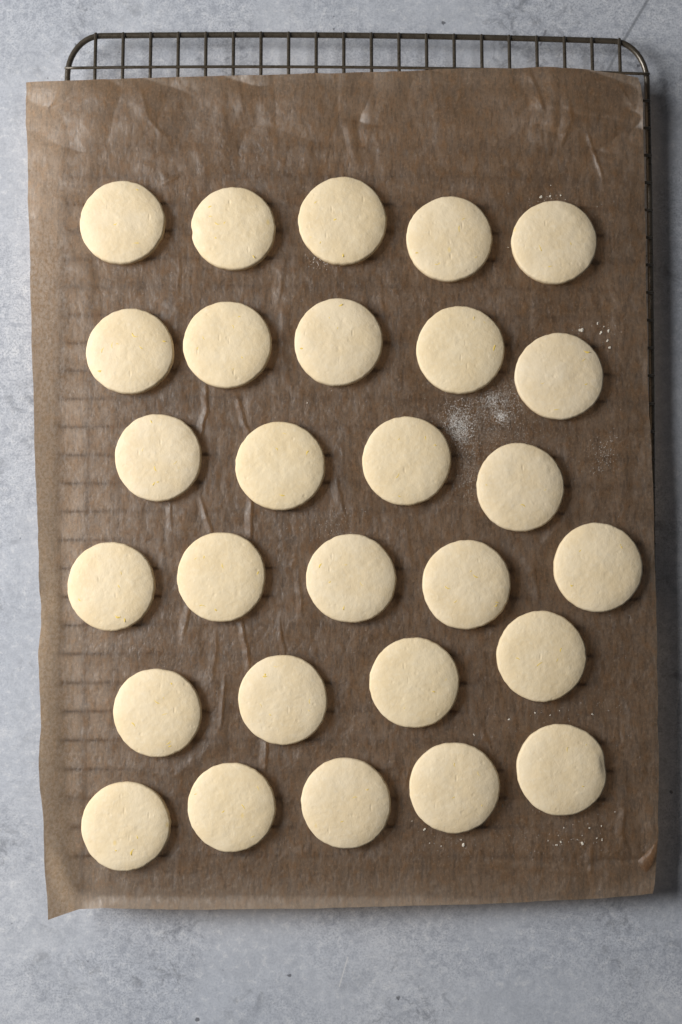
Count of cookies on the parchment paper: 28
